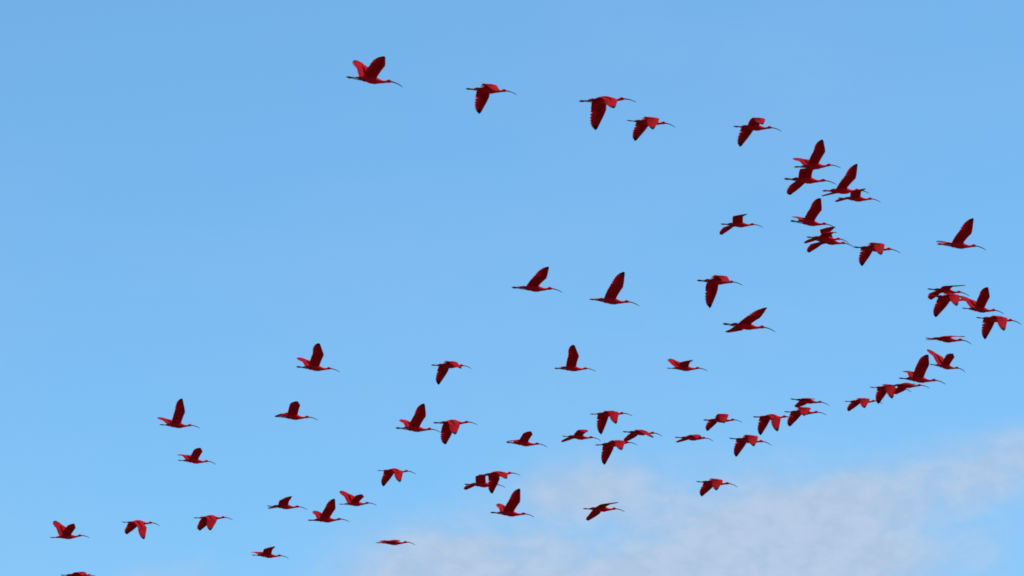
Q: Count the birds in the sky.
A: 64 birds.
